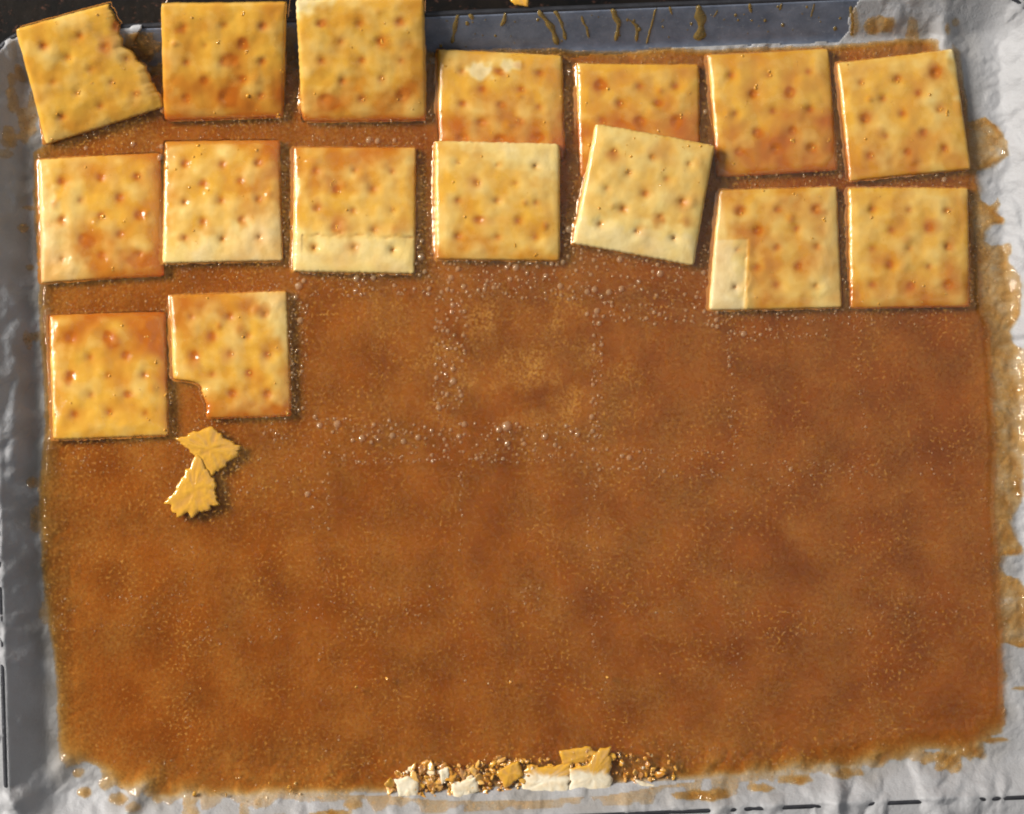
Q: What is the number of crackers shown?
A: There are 16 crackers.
